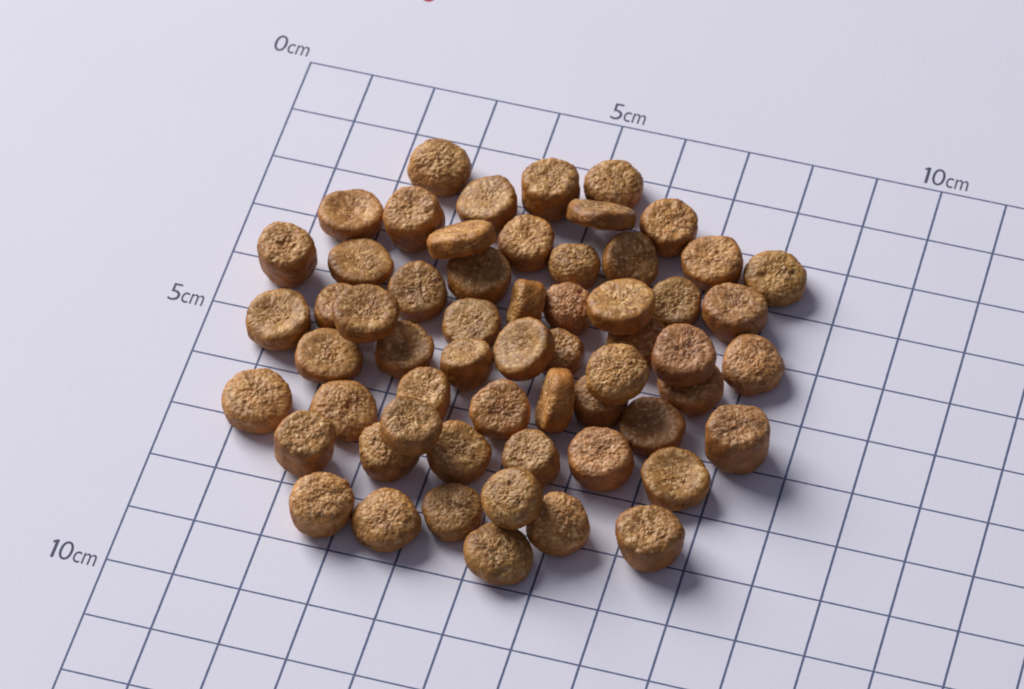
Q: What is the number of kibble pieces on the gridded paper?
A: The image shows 59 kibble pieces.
